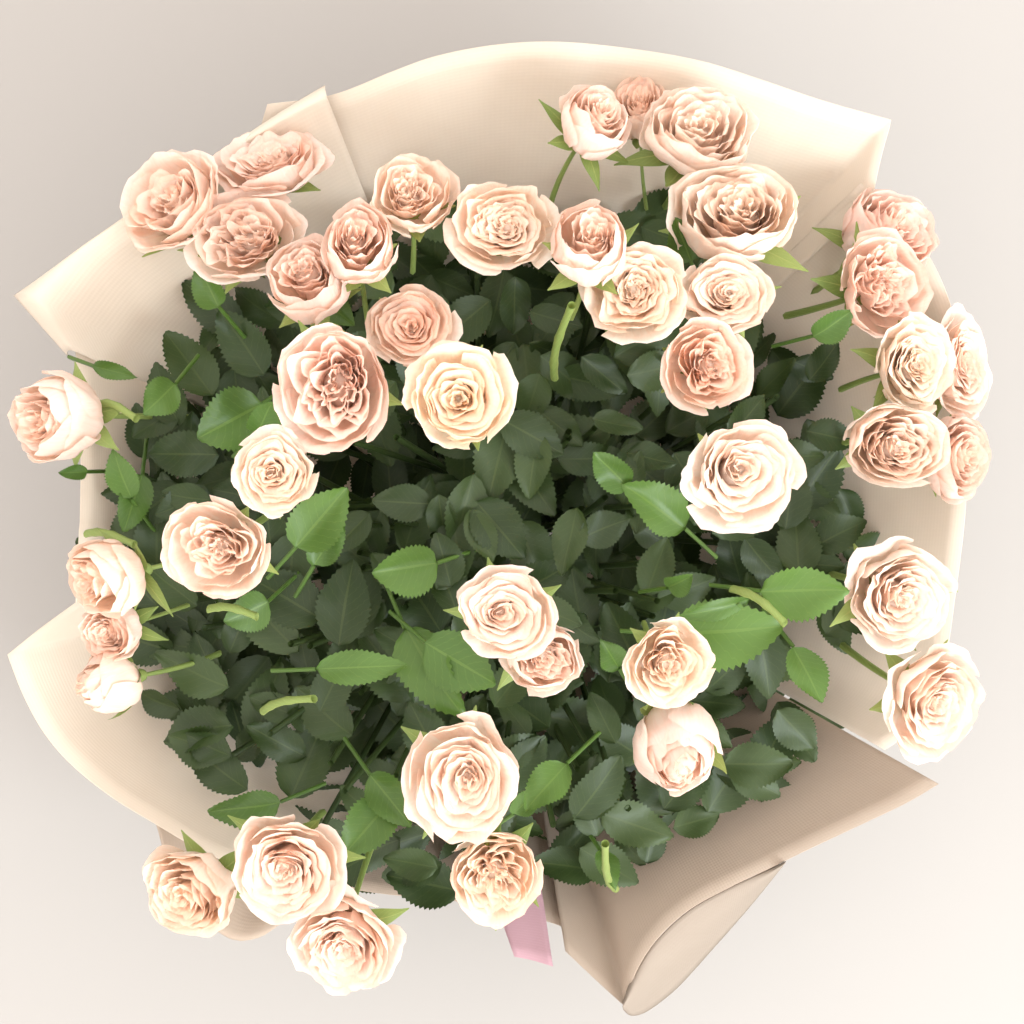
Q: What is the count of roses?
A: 42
